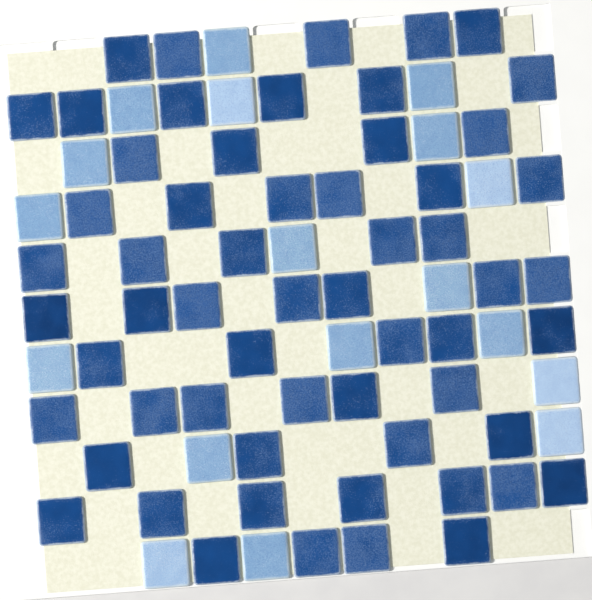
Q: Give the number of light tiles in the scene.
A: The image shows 18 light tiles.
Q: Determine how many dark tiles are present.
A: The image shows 59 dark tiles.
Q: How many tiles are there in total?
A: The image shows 77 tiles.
